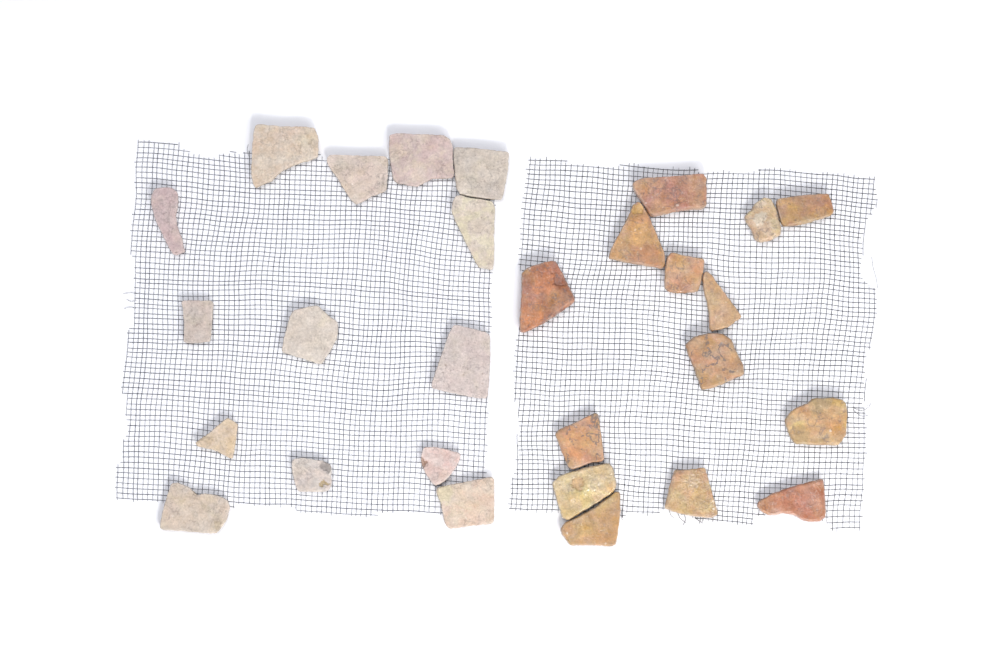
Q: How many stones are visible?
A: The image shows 28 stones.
